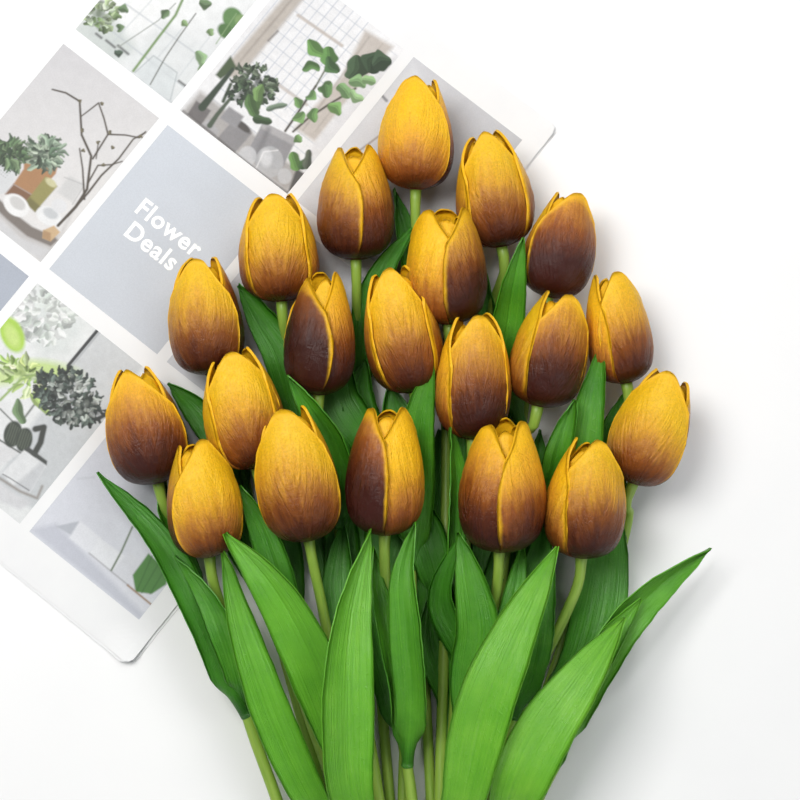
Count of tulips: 20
